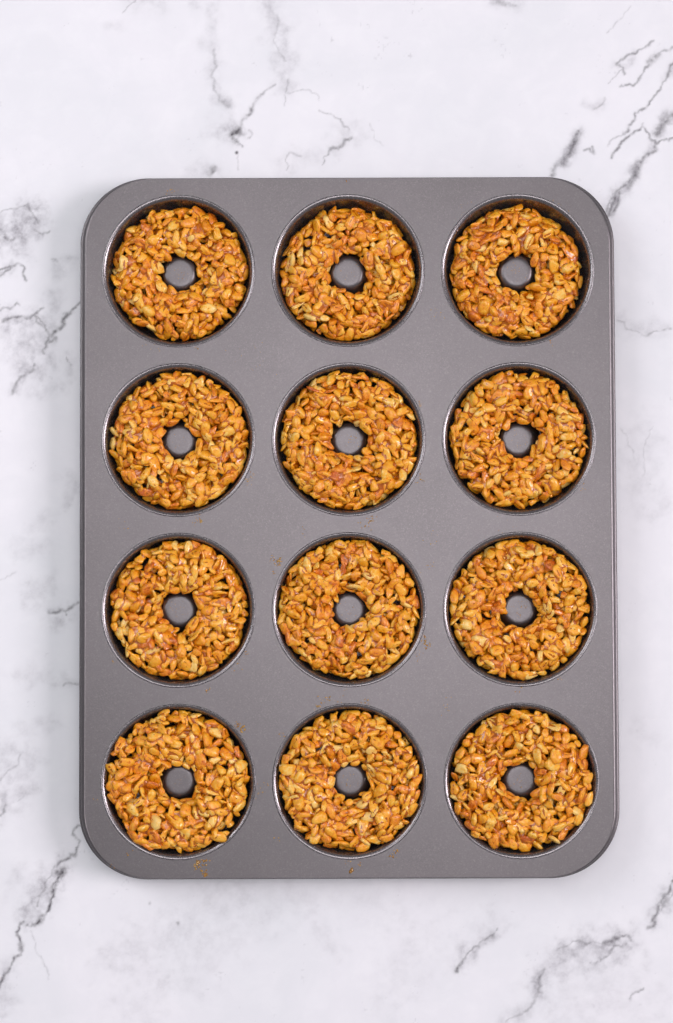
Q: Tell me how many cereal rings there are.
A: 12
